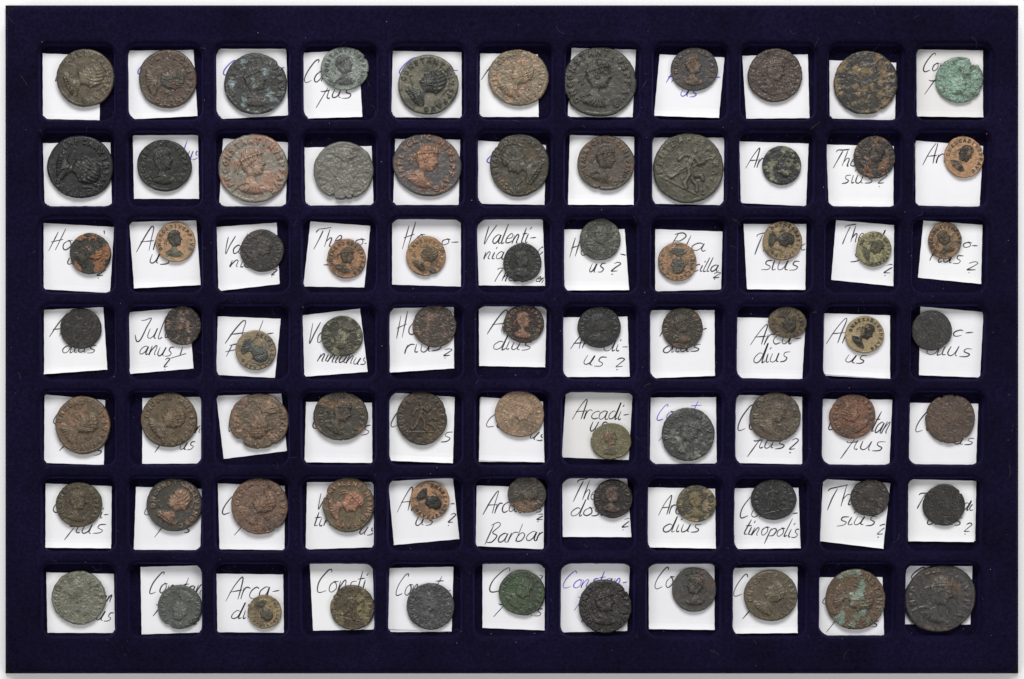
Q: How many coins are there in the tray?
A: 77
